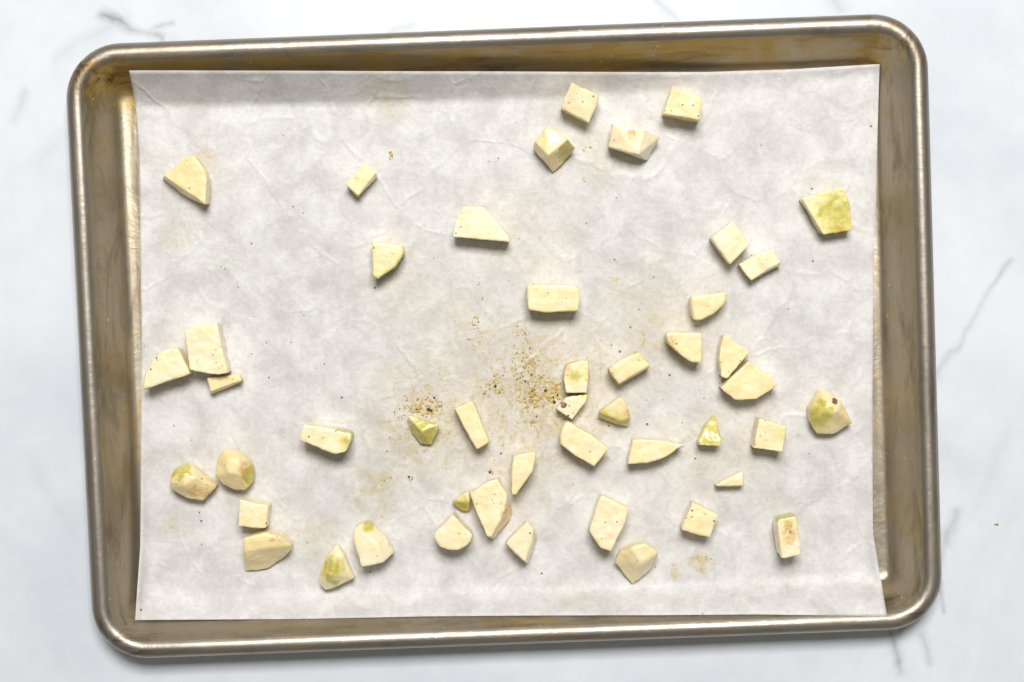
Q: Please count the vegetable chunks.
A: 47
